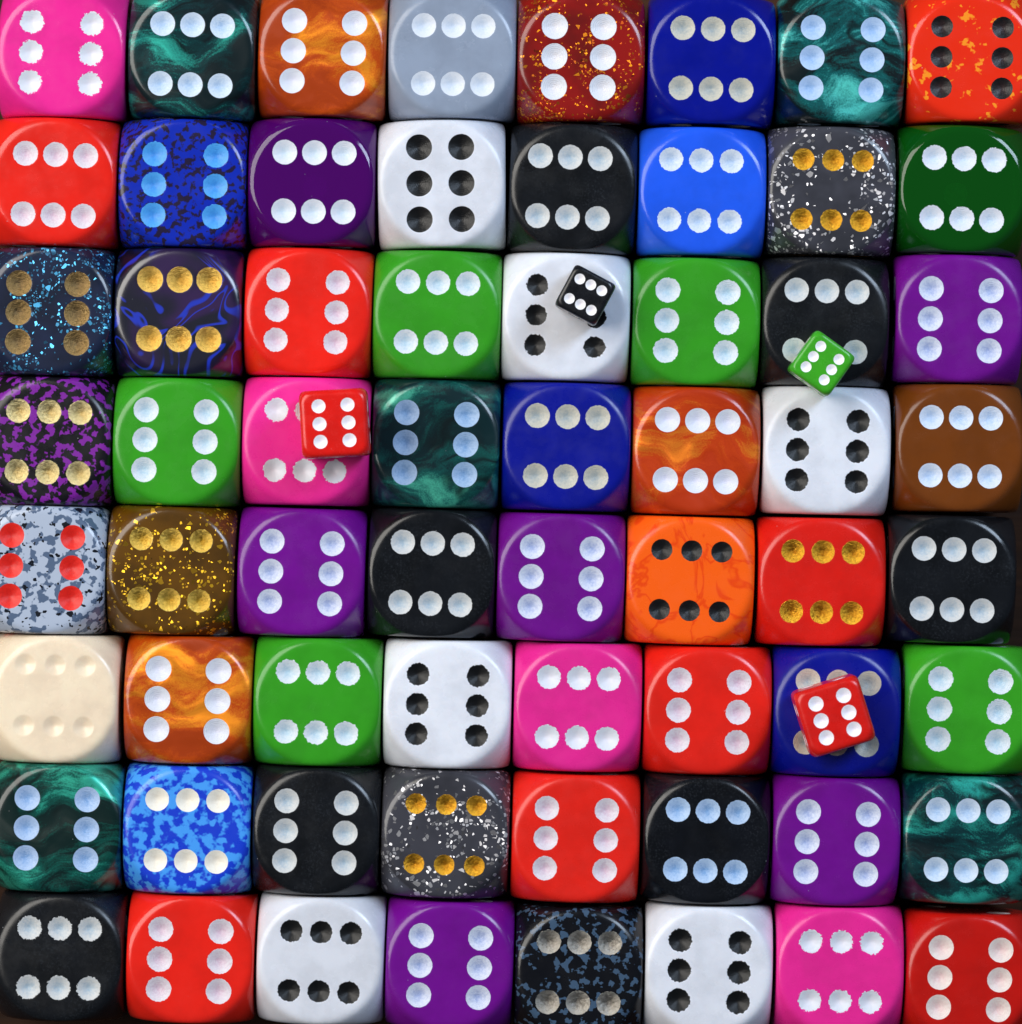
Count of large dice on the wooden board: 64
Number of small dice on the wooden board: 4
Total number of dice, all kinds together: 68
